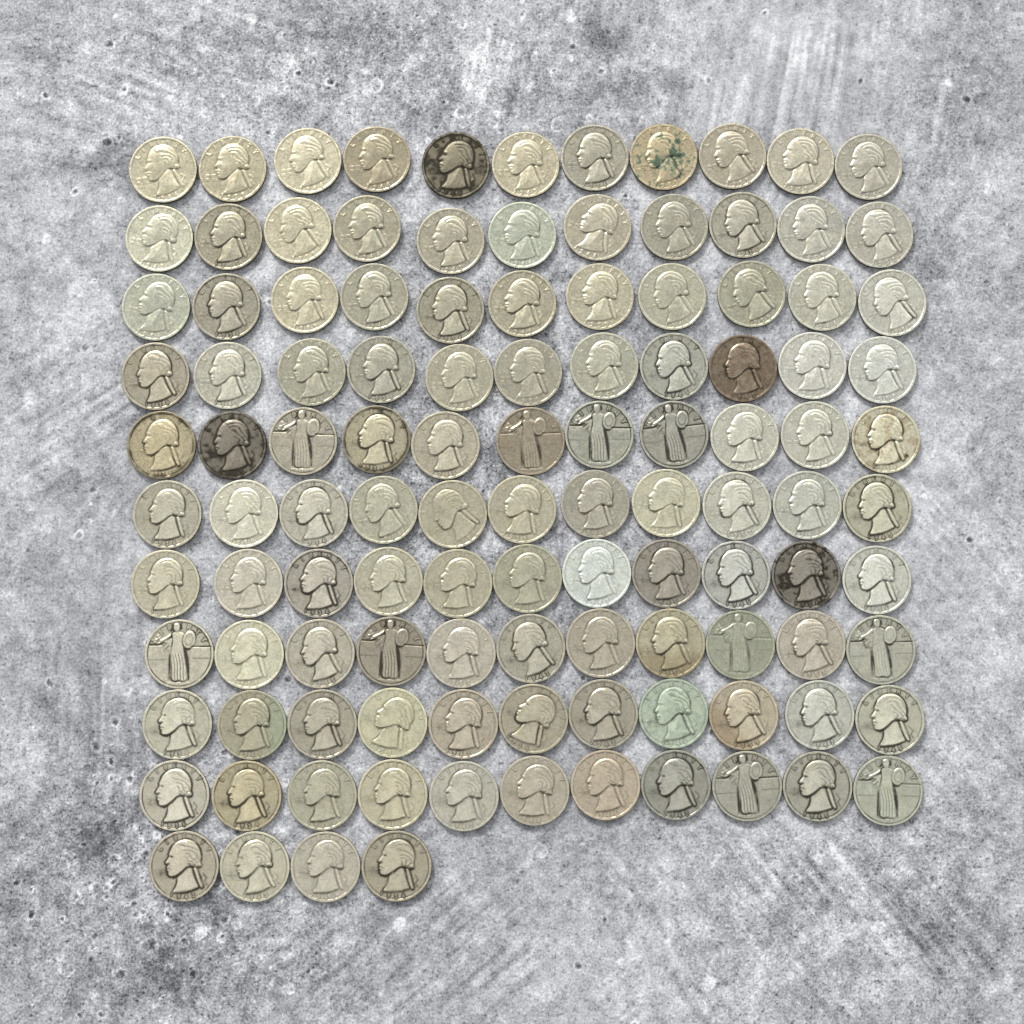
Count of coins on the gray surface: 114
